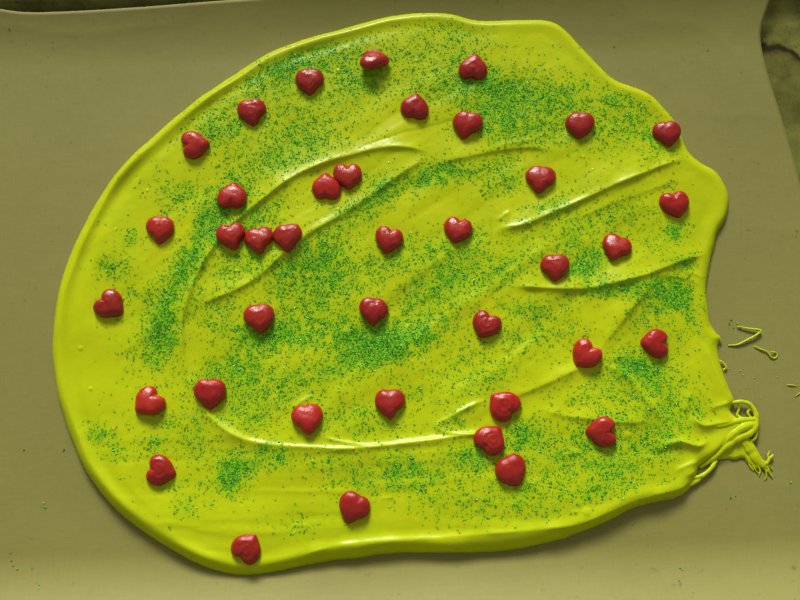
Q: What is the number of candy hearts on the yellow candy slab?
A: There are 39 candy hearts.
